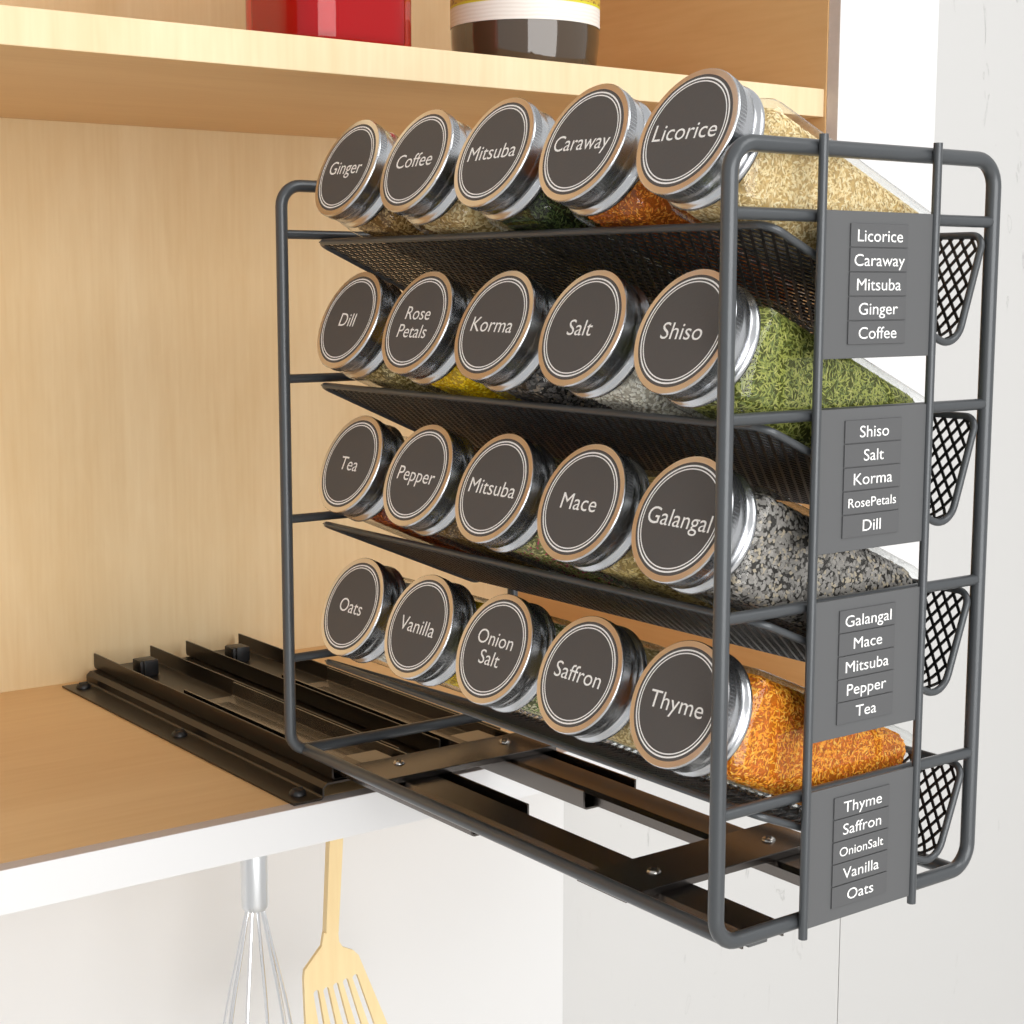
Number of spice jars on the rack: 20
